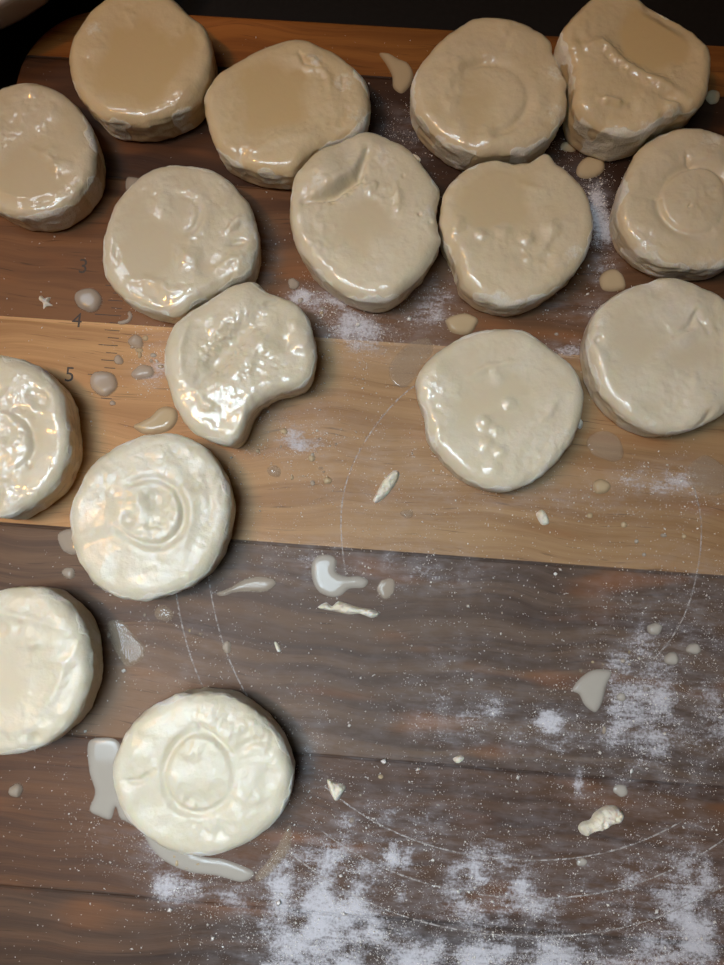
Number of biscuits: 16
